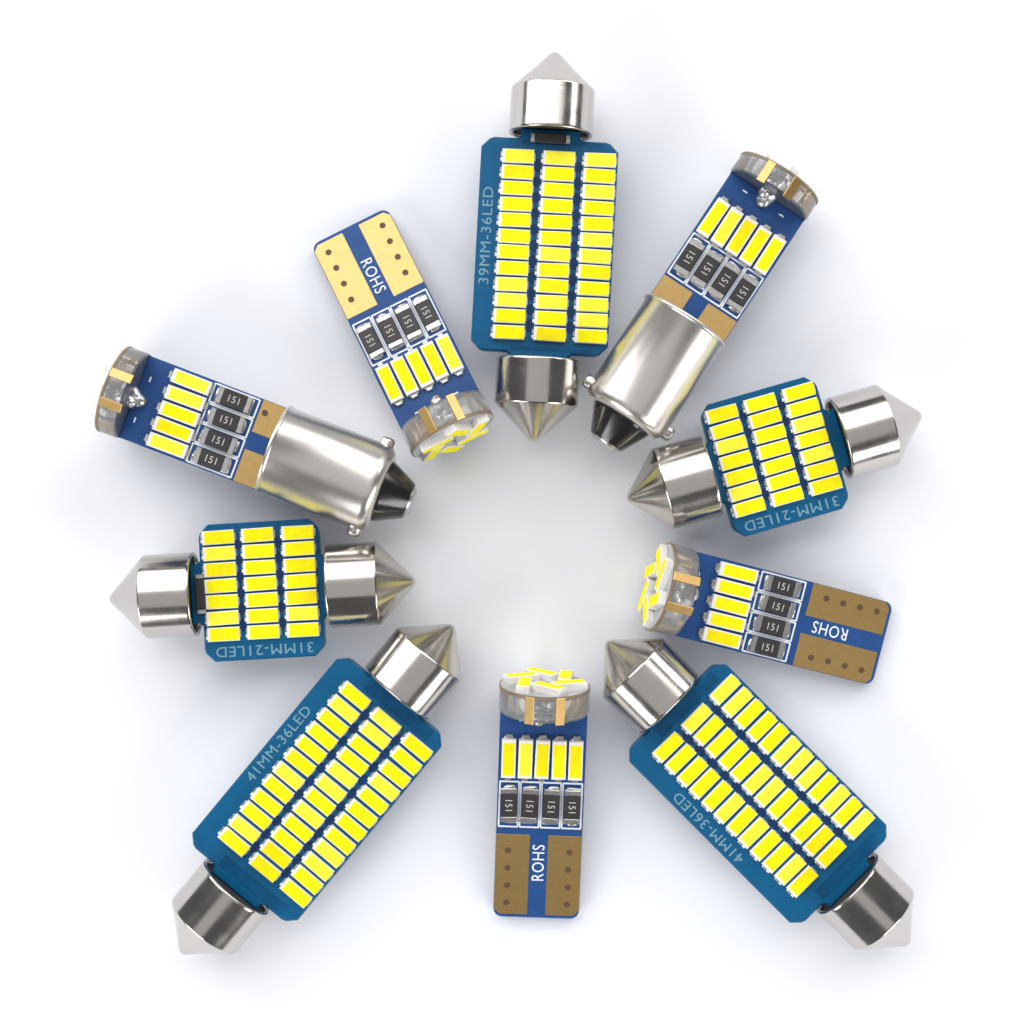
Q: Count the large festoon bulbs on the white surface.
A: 3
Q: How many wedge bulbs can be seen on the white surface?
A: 3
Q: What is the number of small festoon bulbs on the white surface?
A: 2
